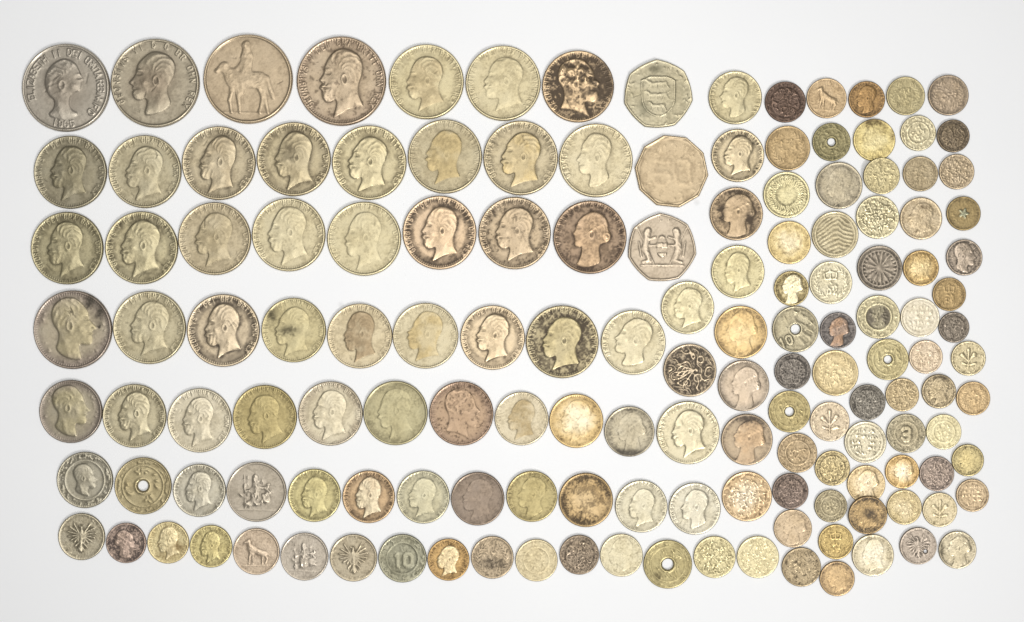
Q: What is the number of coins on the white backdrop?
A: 148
